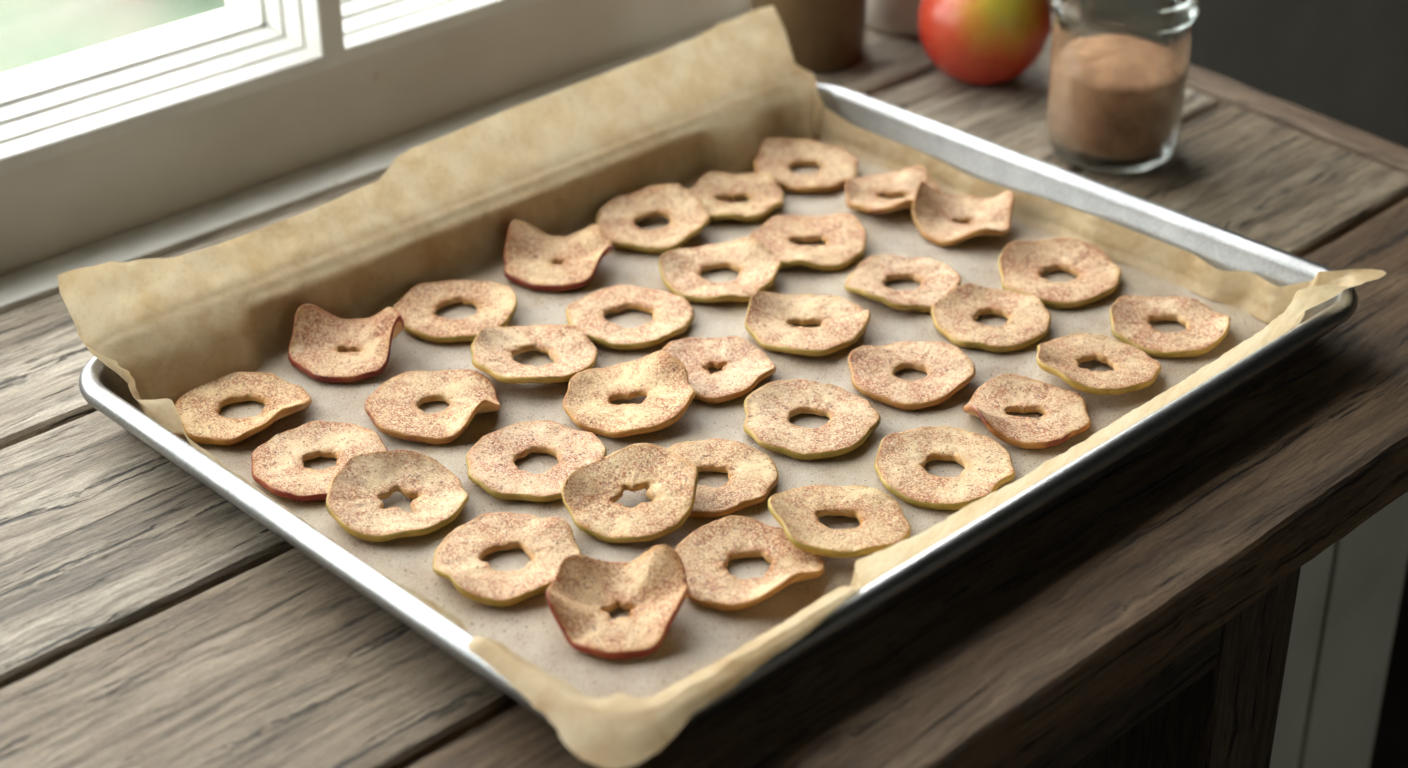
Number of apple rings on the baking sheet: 35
